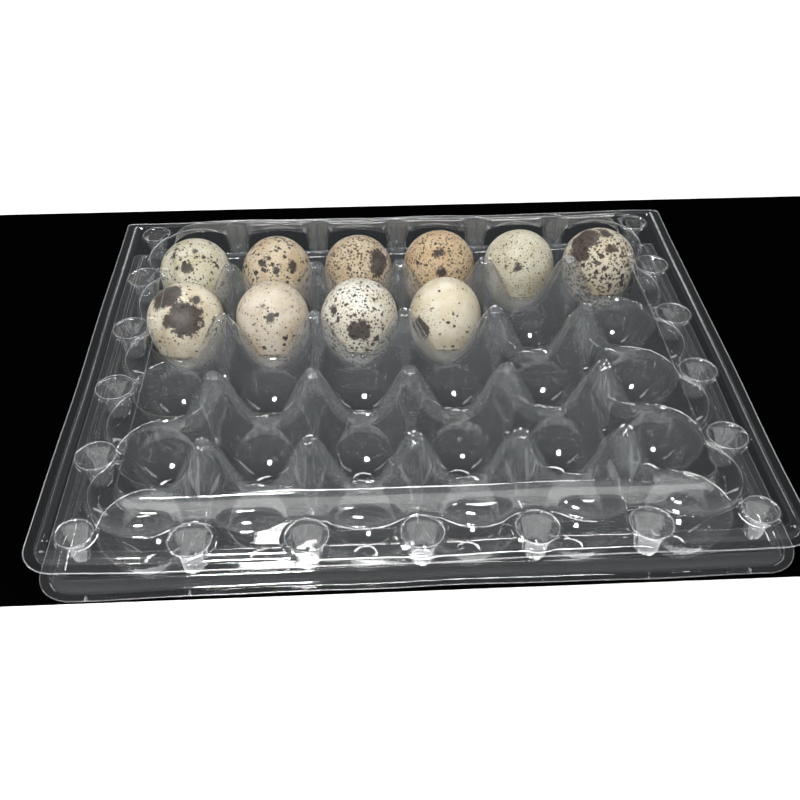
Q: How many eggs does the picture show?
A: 10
